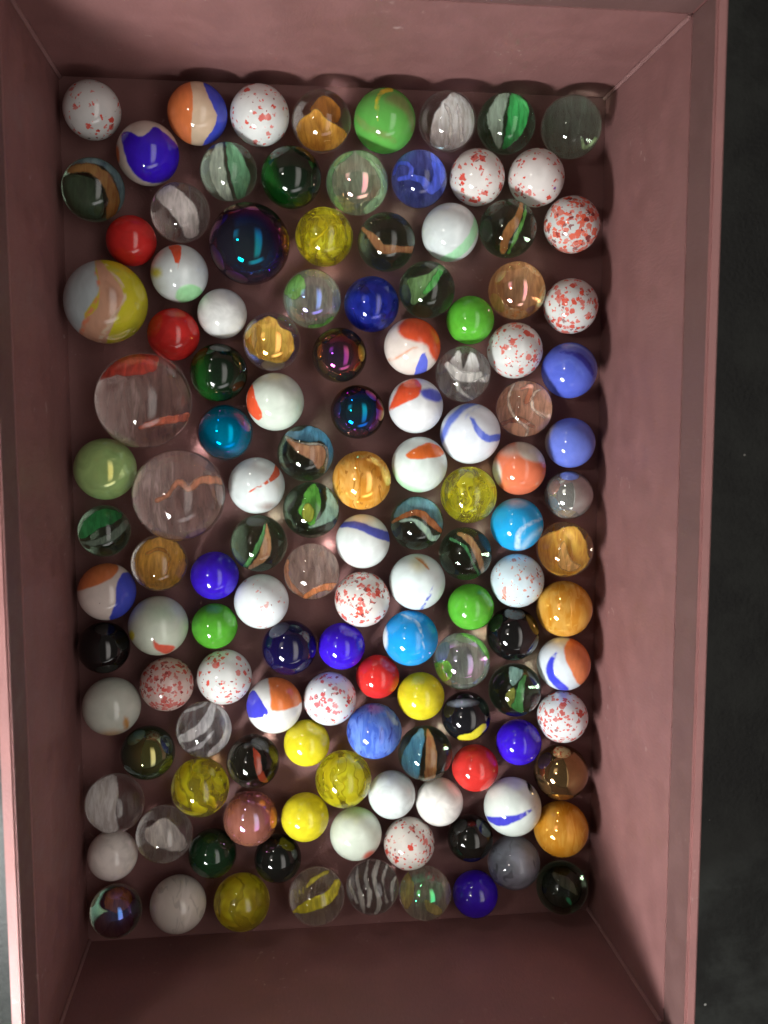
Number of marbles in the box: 129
